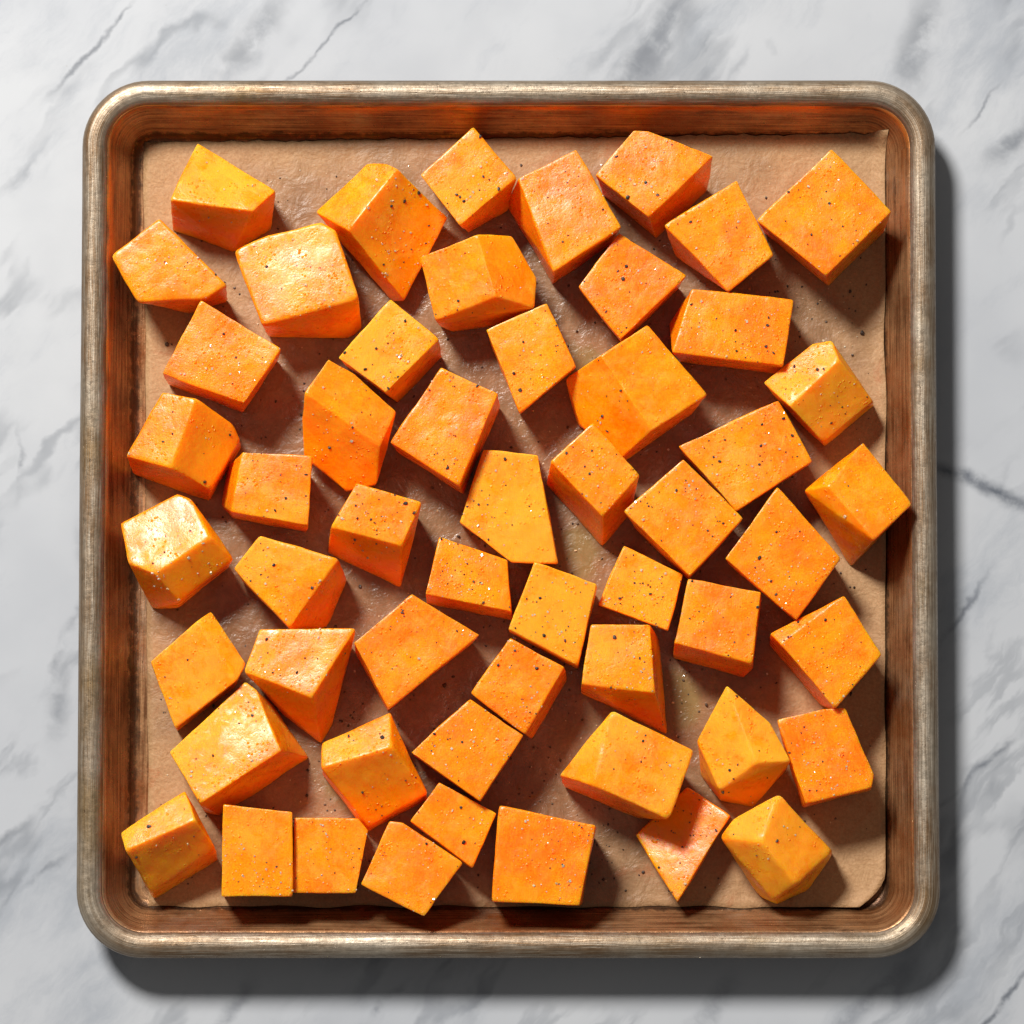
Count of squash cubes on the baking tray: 54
